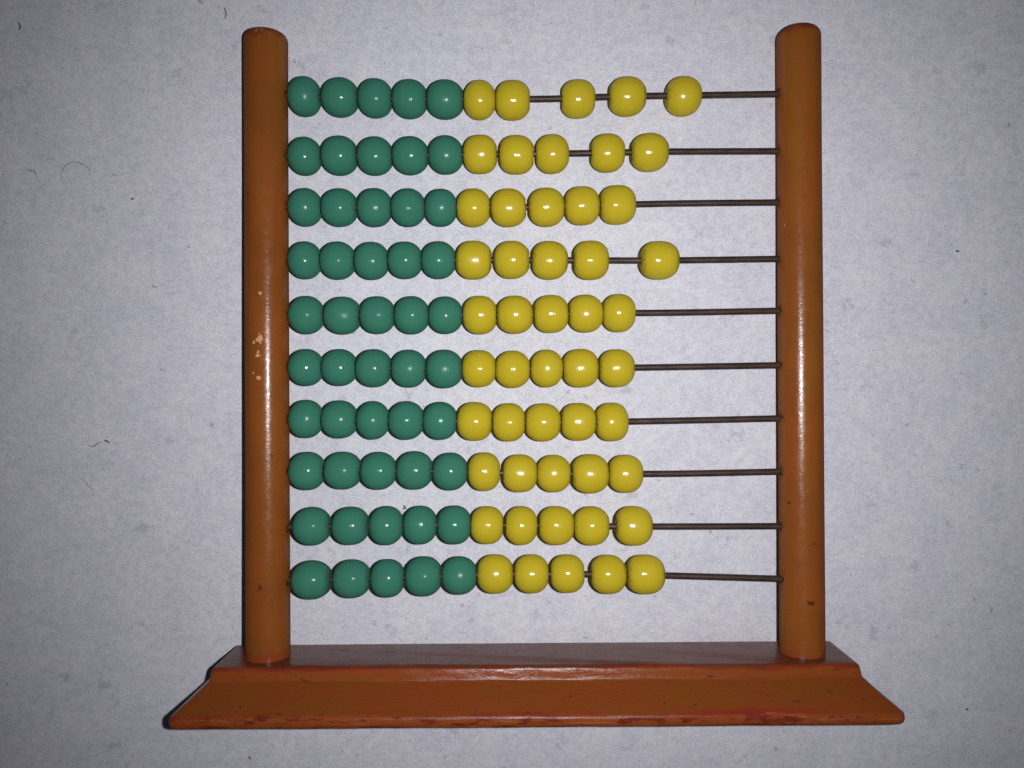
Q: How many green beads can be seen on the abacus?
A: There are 50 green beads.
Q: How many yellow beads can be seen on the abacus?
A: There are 50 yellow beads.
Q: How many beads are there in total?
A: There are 100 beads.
